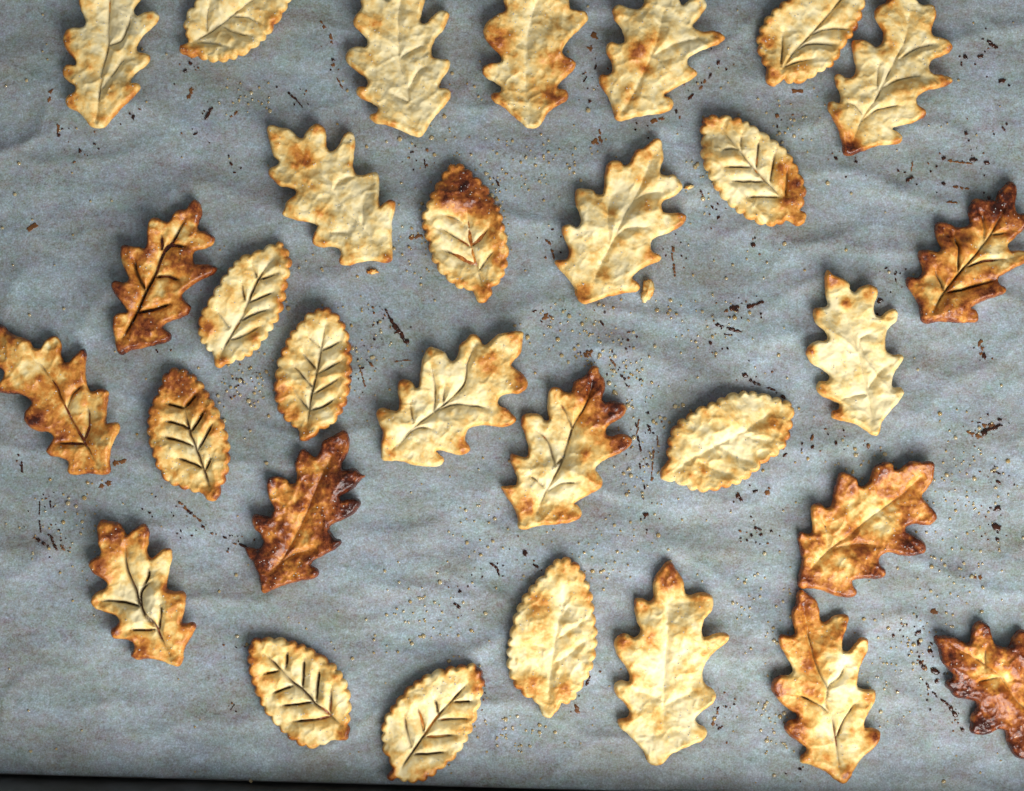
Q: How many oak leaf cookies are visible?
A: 19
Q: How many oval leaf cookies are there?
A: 11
